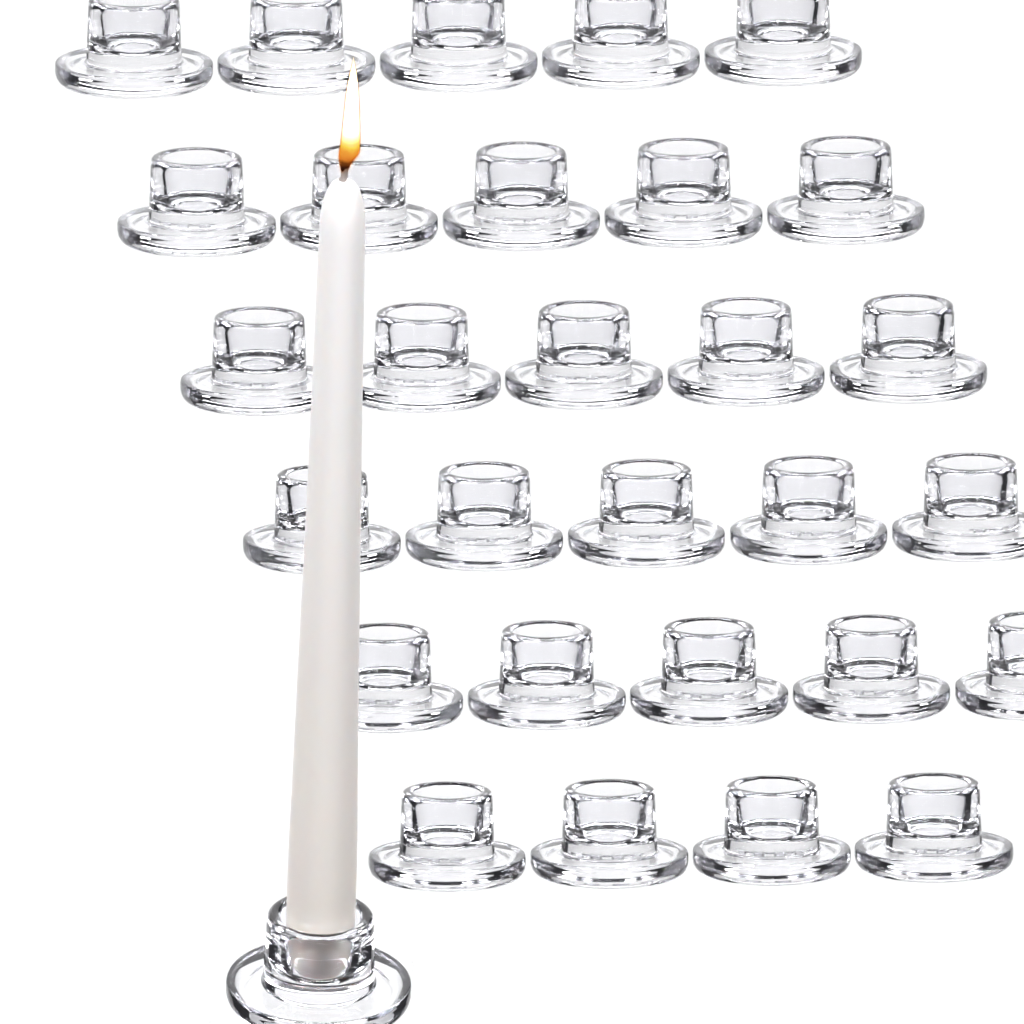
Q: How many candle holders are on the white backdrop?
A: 30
